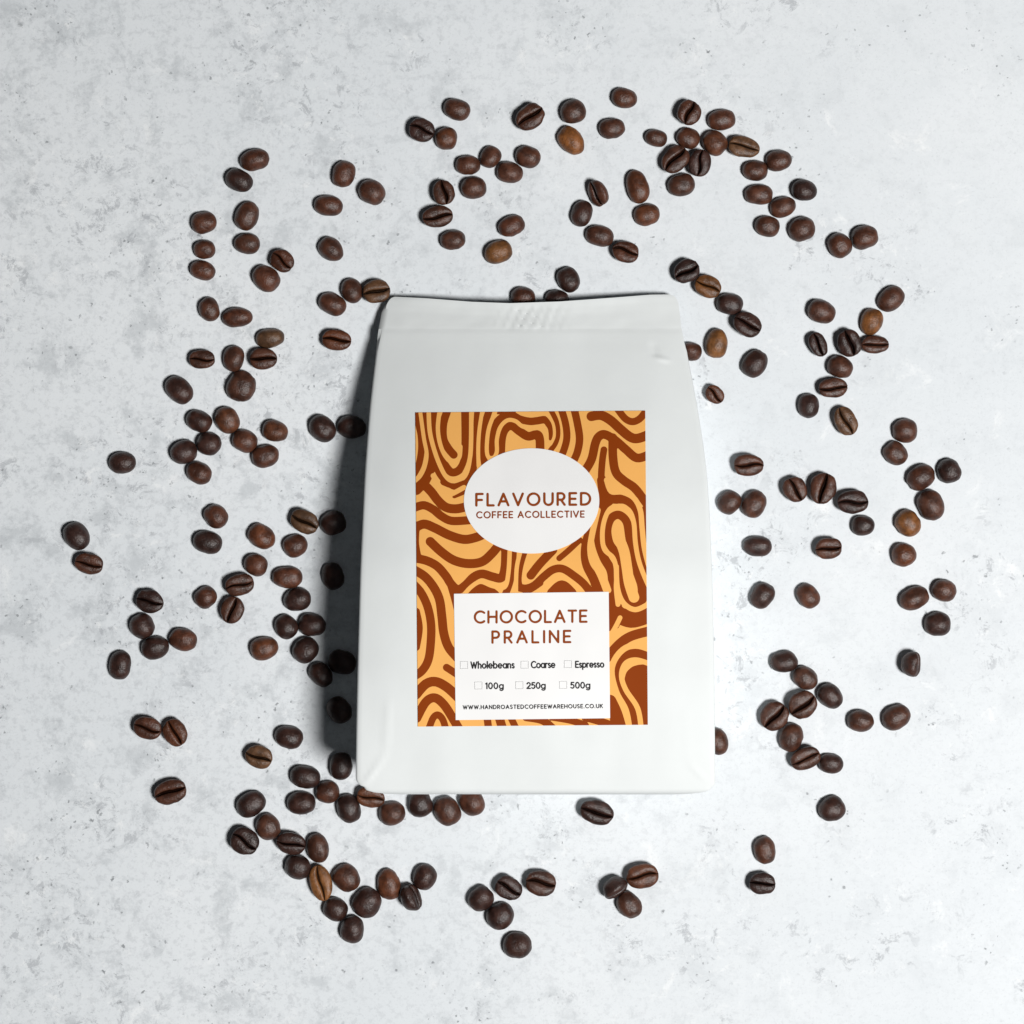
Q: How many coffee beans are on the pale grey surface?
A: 200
